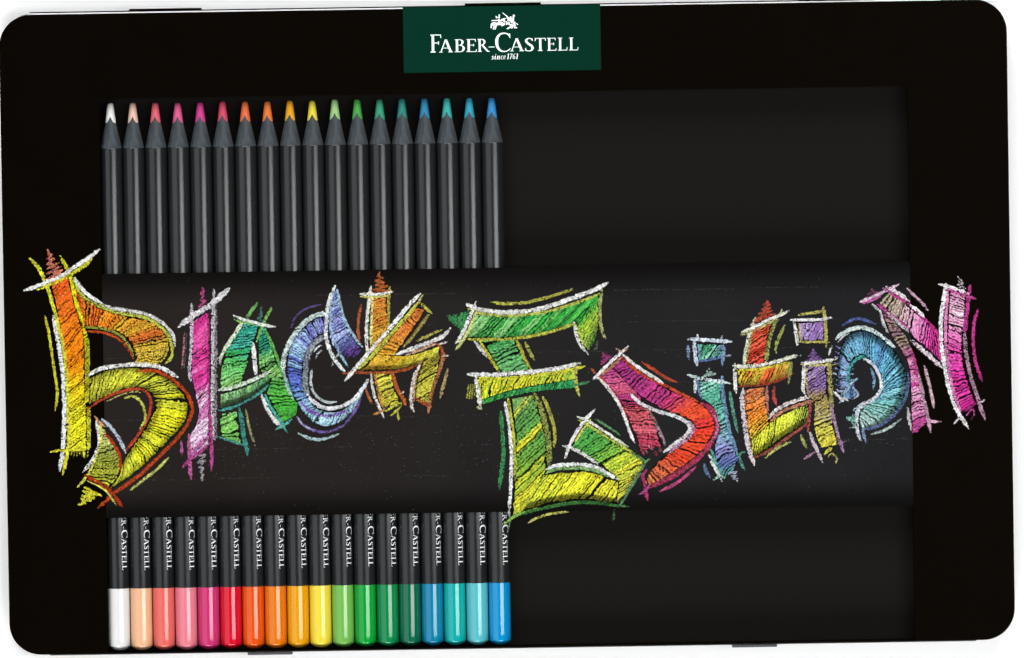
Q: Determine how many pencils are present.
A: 18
